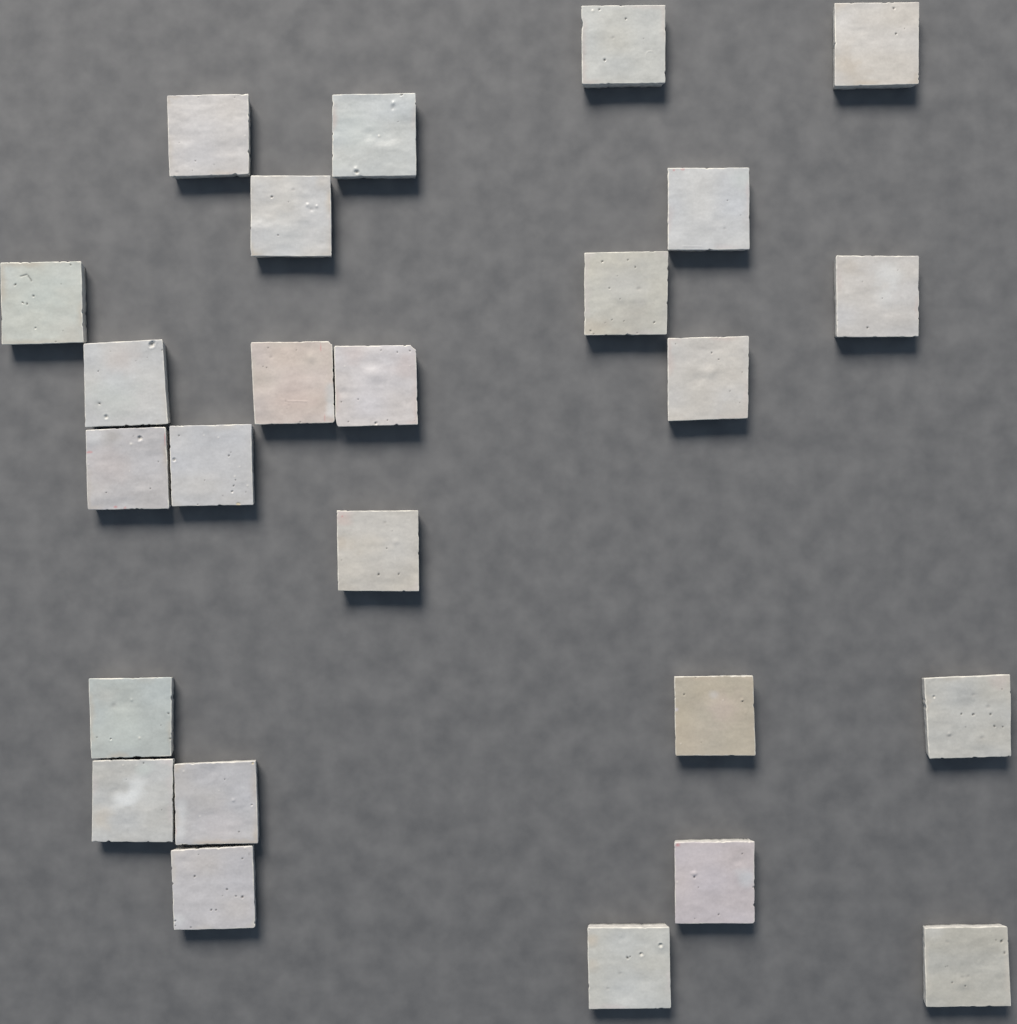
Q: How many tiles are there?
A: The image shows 25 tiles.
